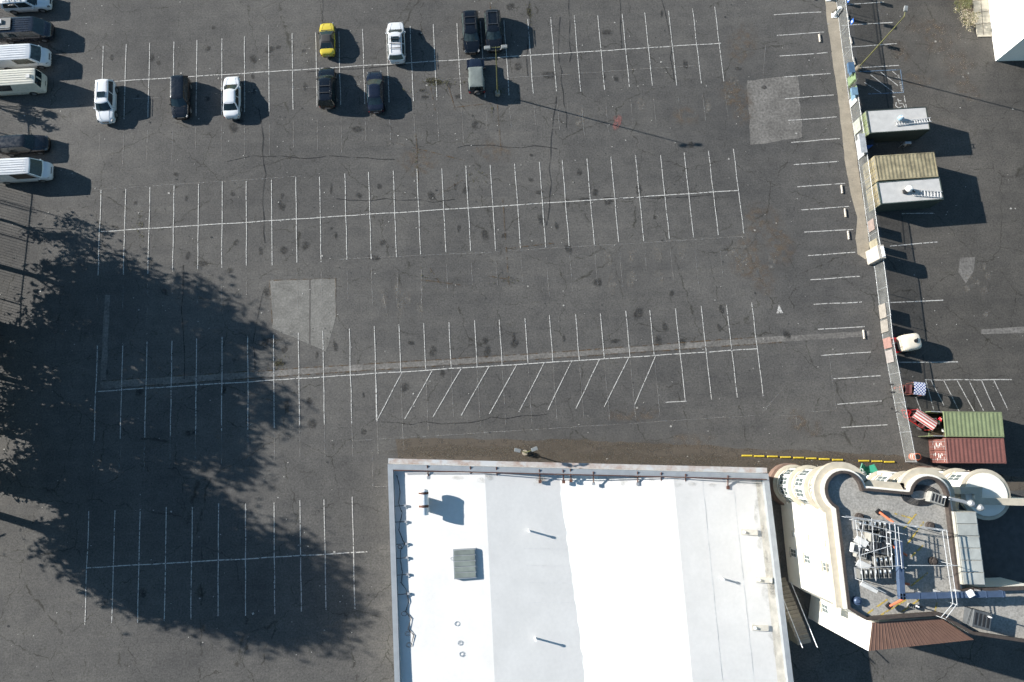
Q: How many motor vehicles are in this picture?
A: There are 16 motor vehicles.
